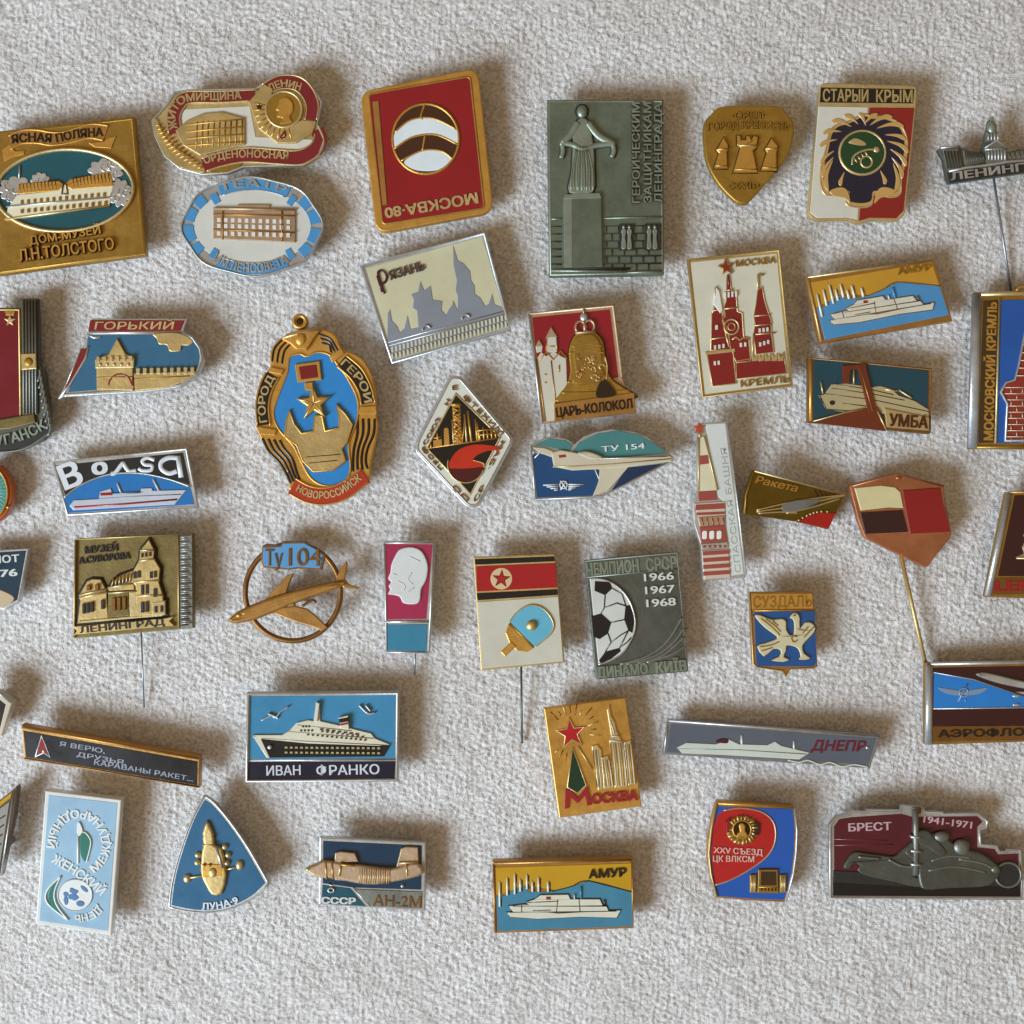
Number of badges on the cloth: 45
